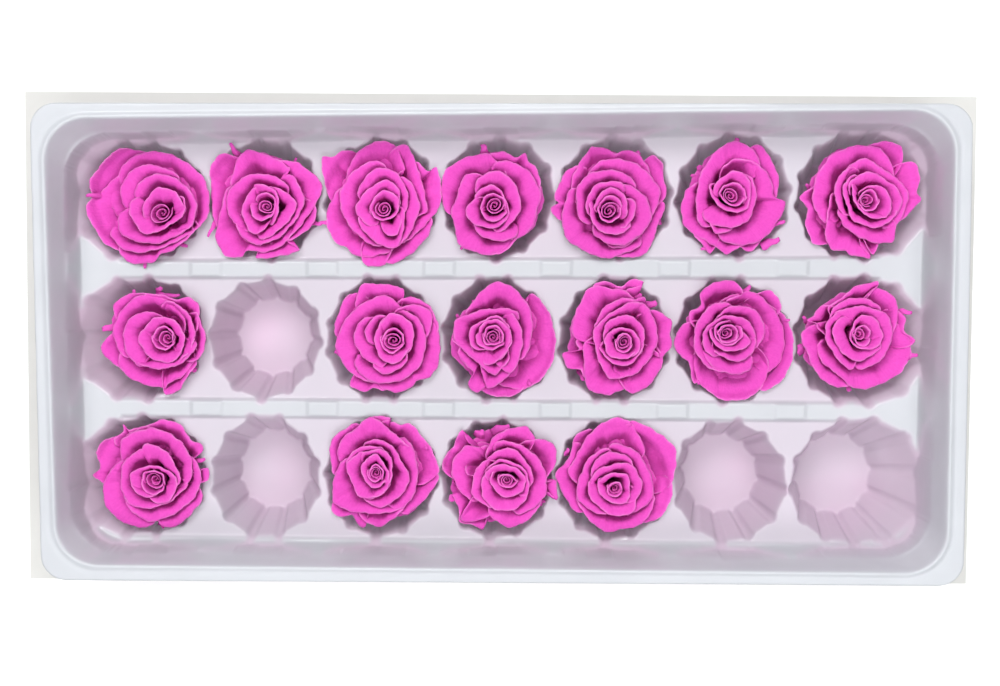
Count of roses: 17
